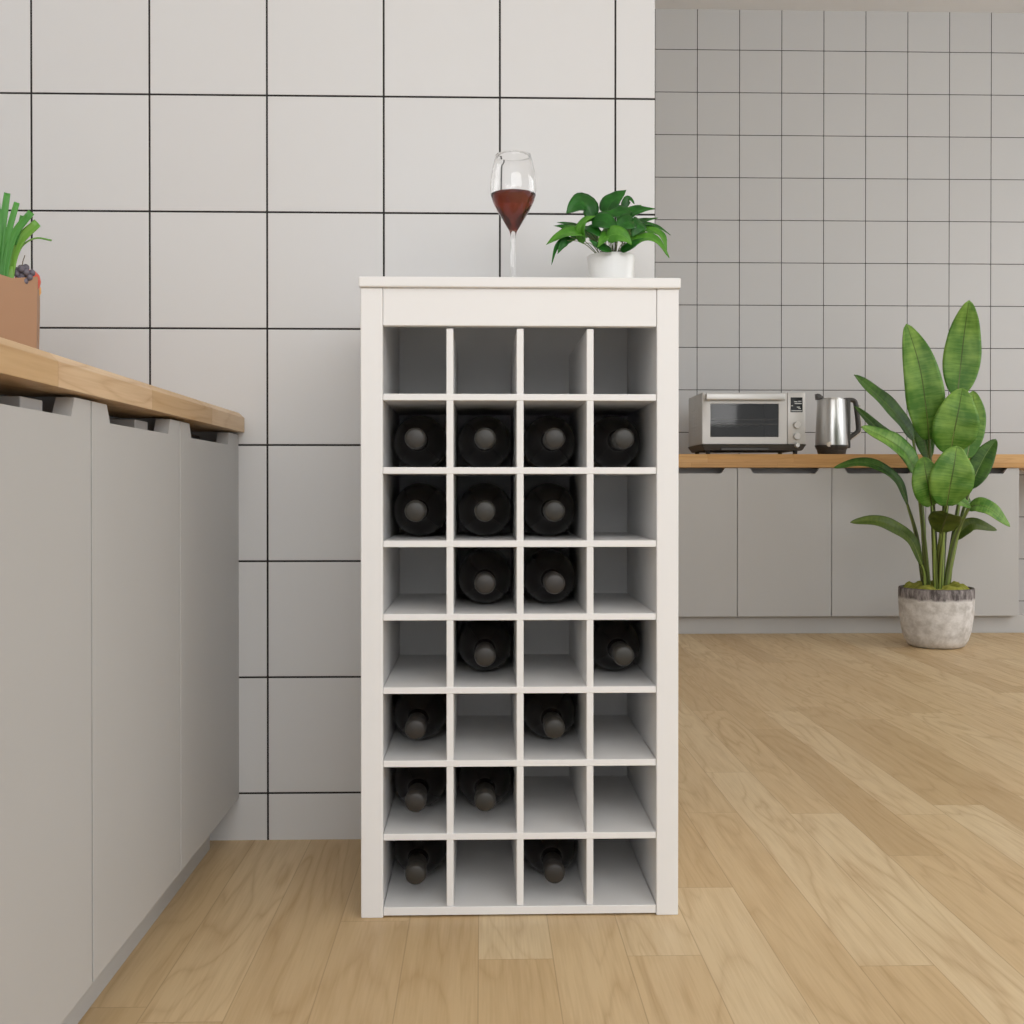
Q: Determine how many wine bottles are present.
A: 17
